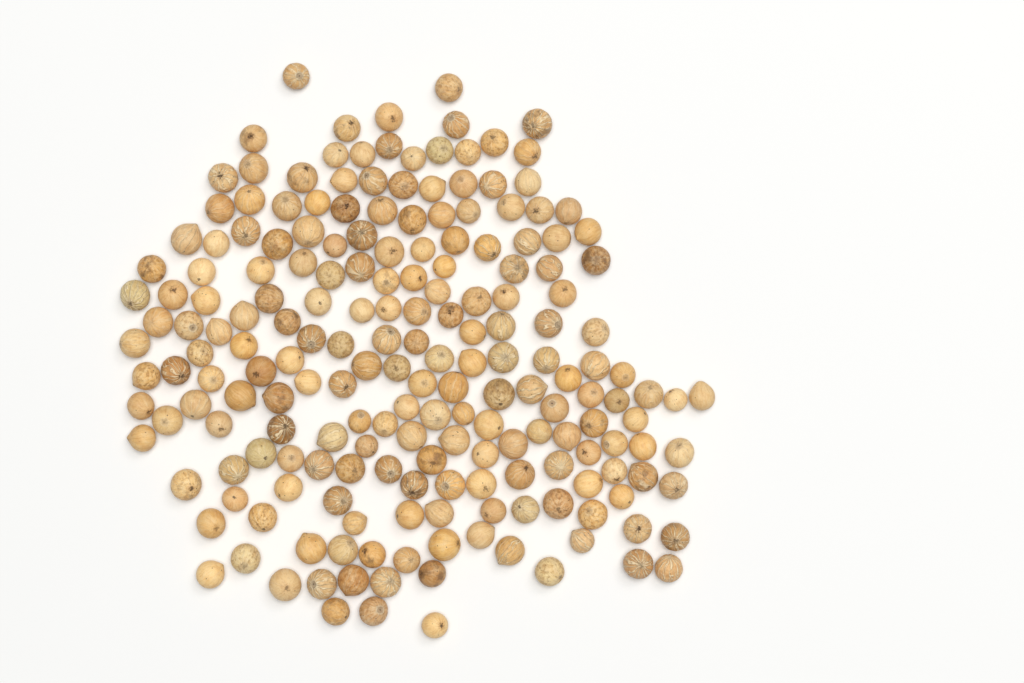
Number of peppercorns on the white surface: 199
